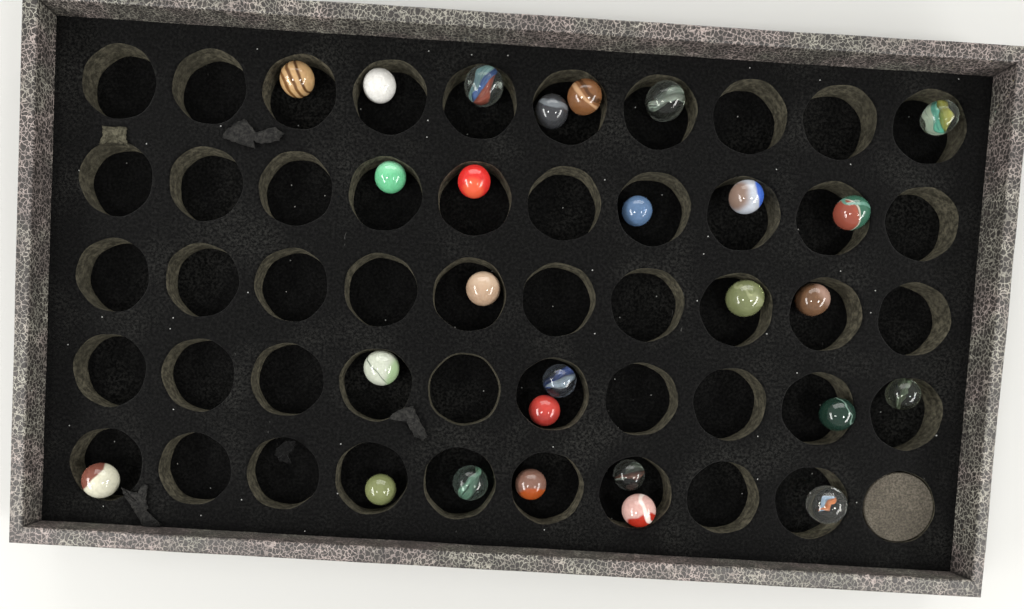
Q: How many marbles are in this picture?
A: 27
